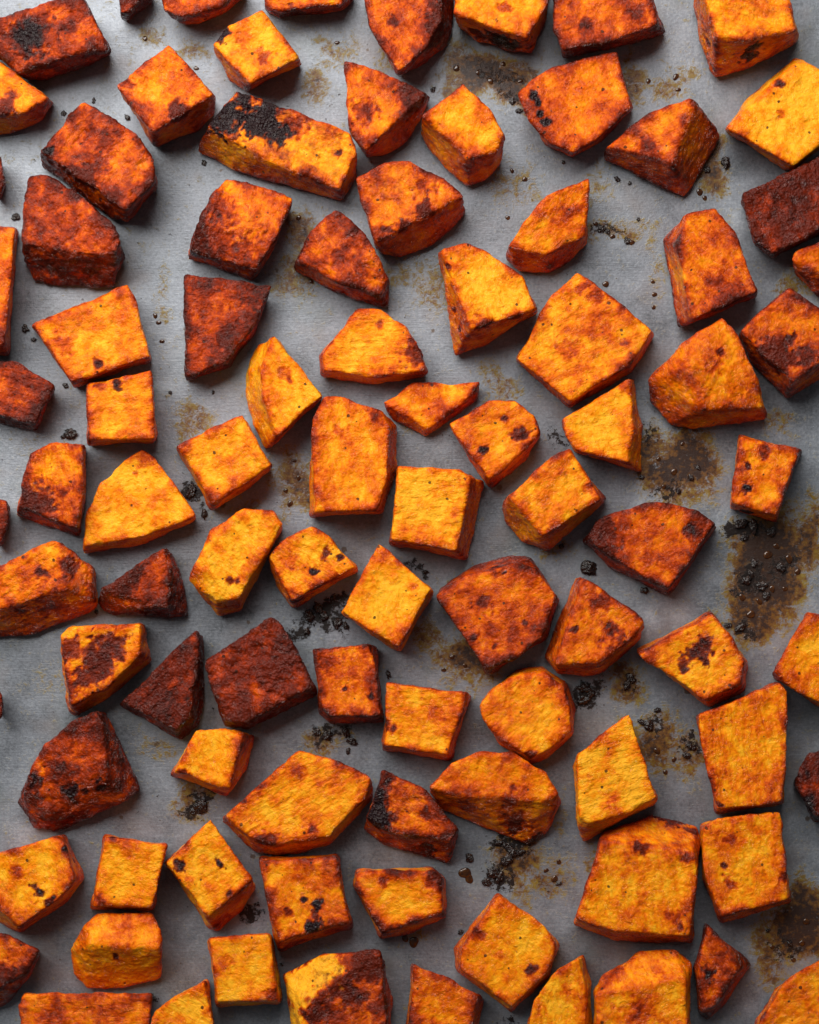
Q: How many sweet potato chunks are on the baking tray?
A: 93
